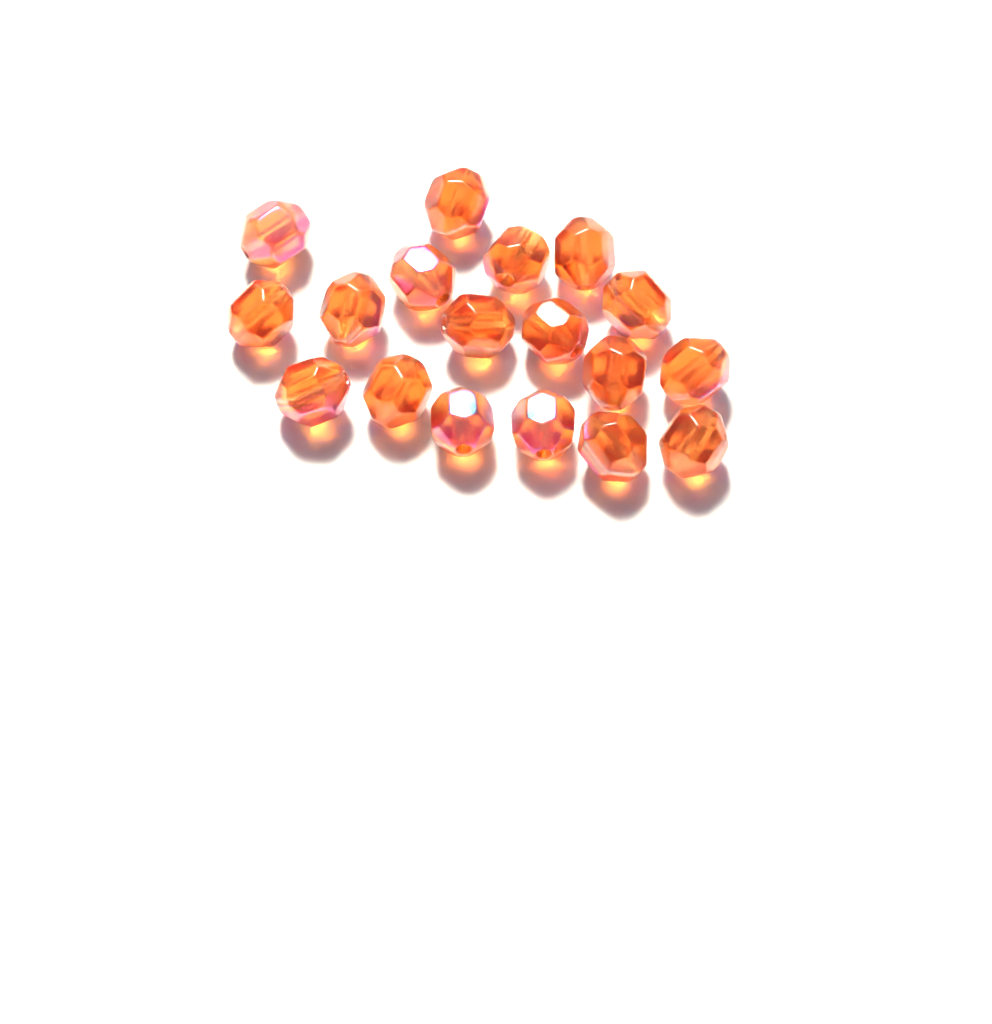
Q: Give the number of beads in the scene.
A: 18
